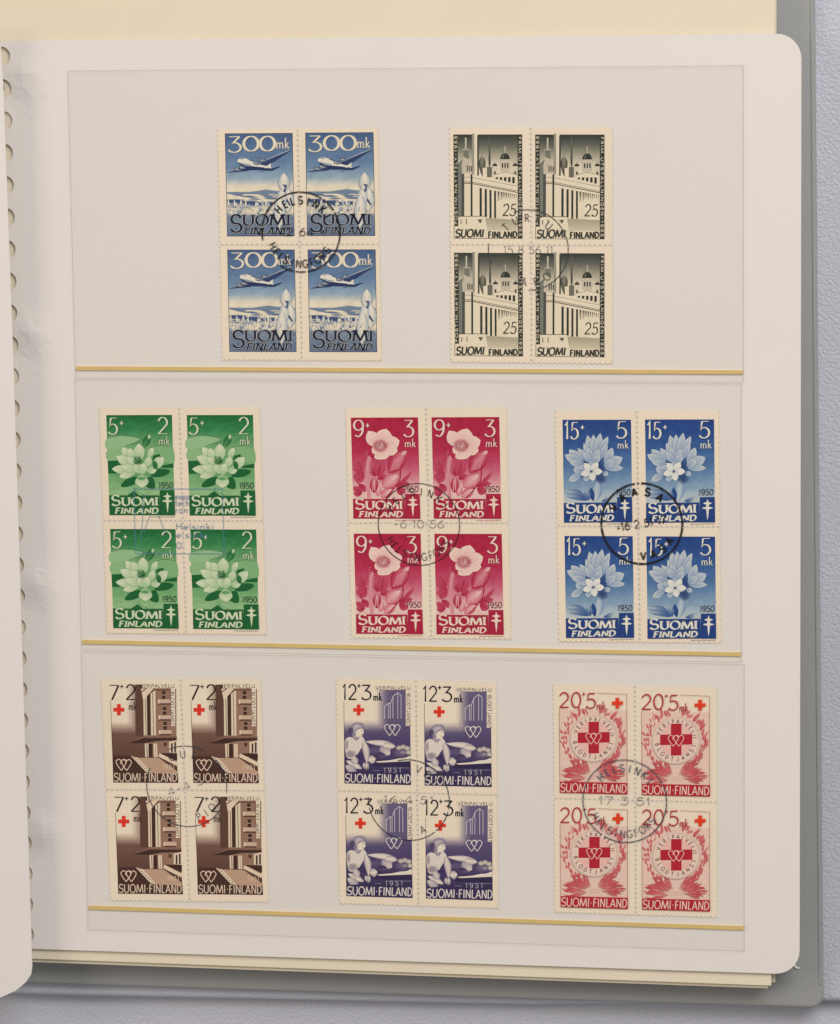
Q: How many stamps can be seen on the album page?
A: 32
